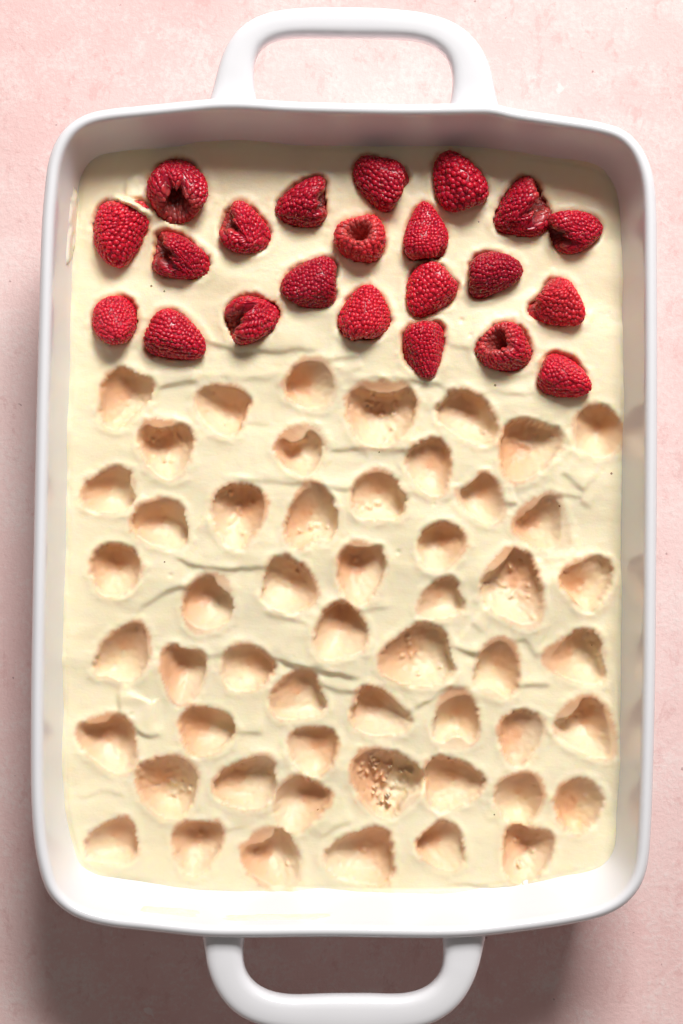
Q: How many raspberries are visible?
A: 22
